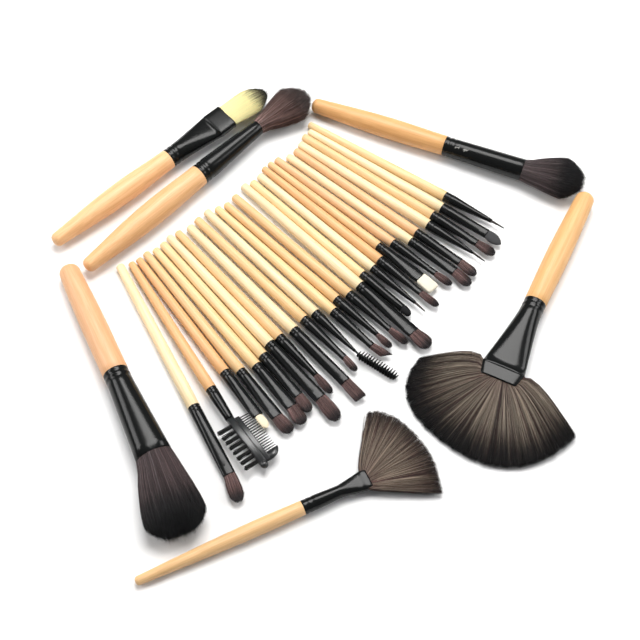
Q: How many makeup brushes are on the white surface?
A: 32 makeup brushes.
